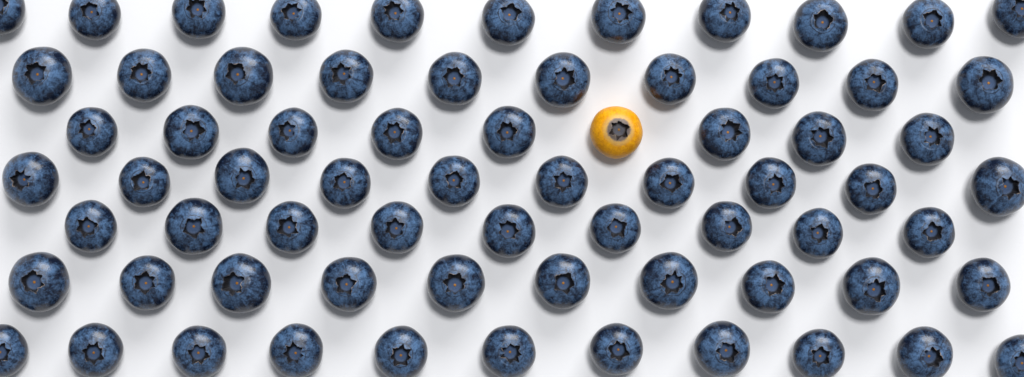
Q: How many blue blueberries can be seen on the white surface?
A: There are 69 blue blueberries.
